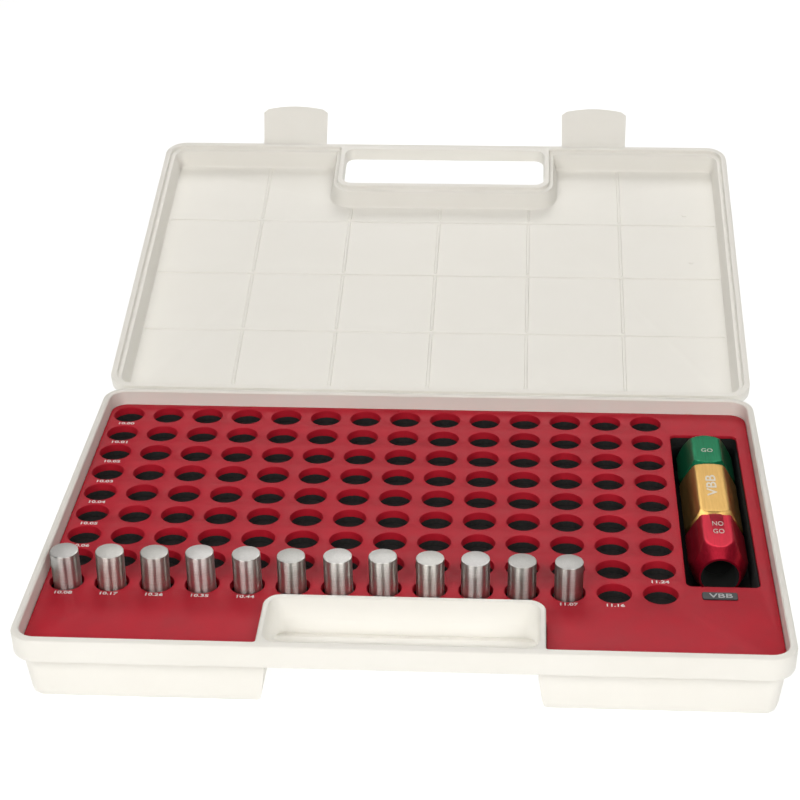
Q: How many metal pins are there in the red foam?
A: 12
